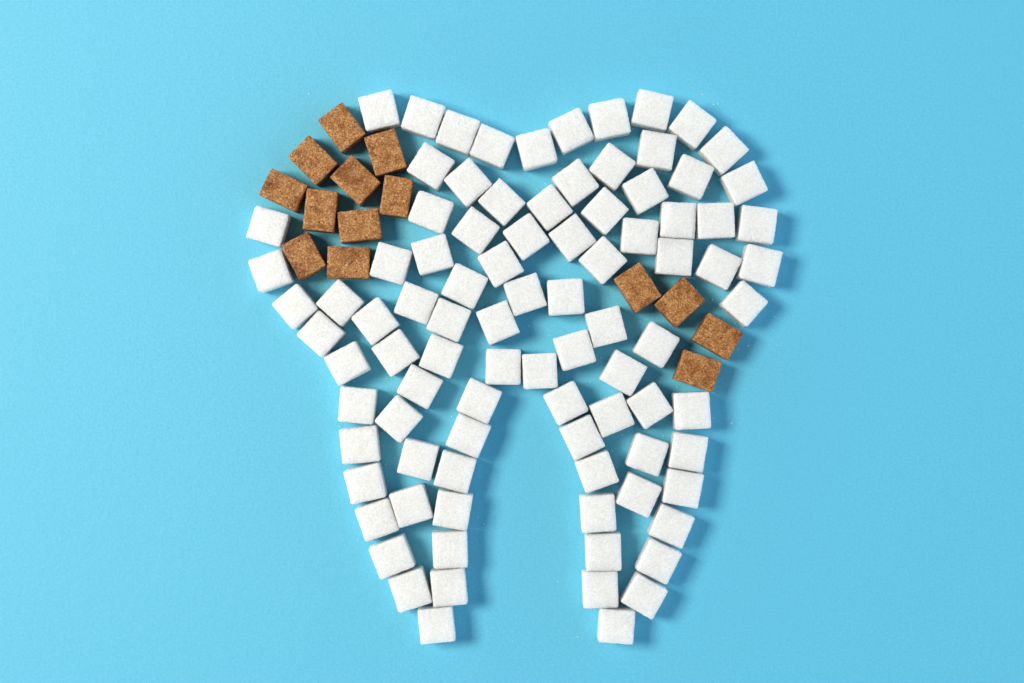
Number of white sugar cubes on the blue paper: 92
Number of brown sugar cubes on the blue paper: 14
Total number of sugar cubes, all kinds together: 106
